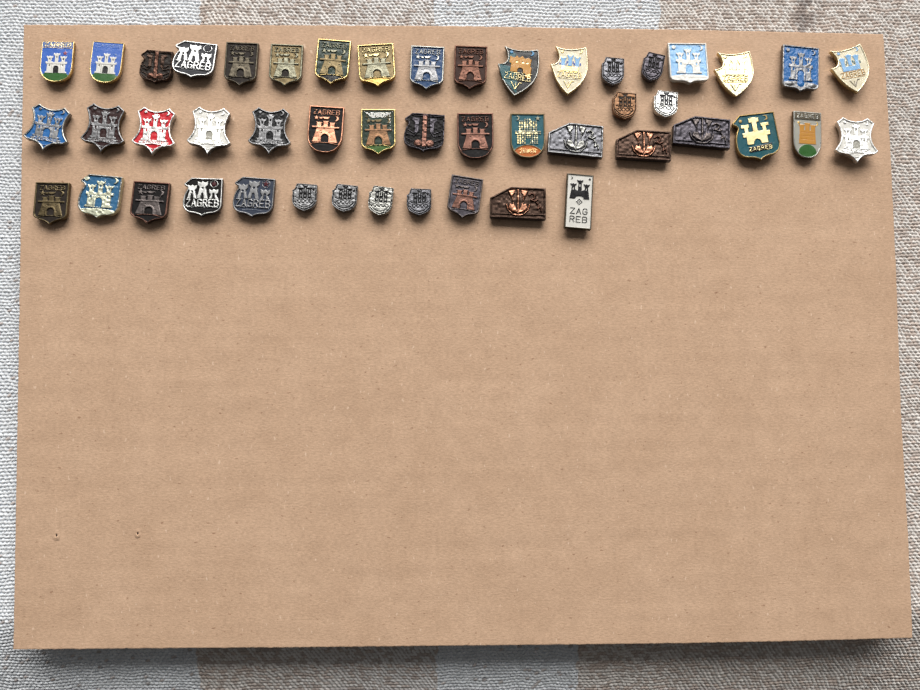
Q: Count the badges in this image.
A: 48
